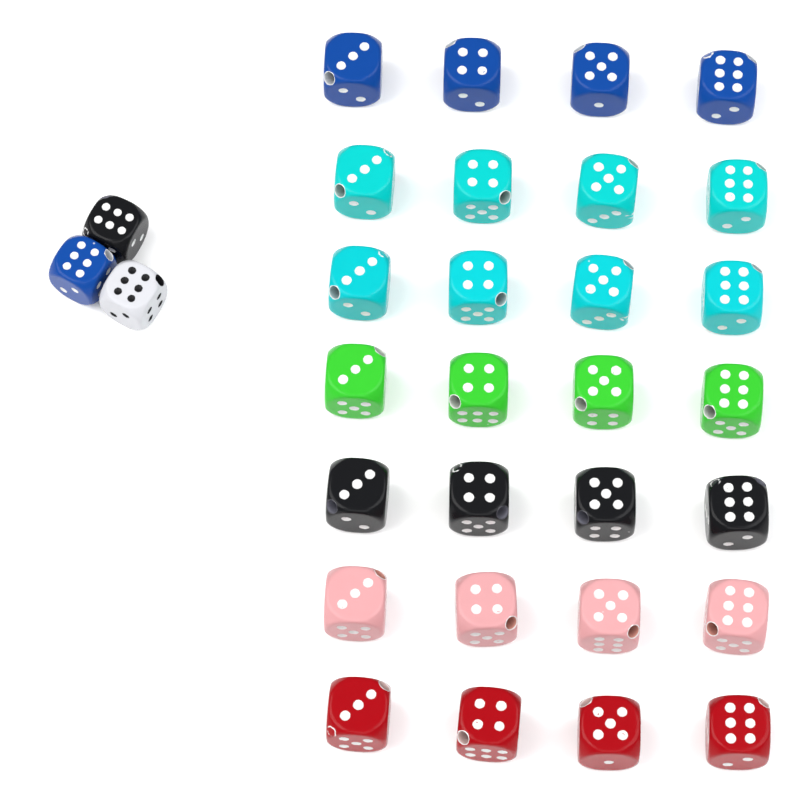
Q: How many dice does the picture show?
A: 31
